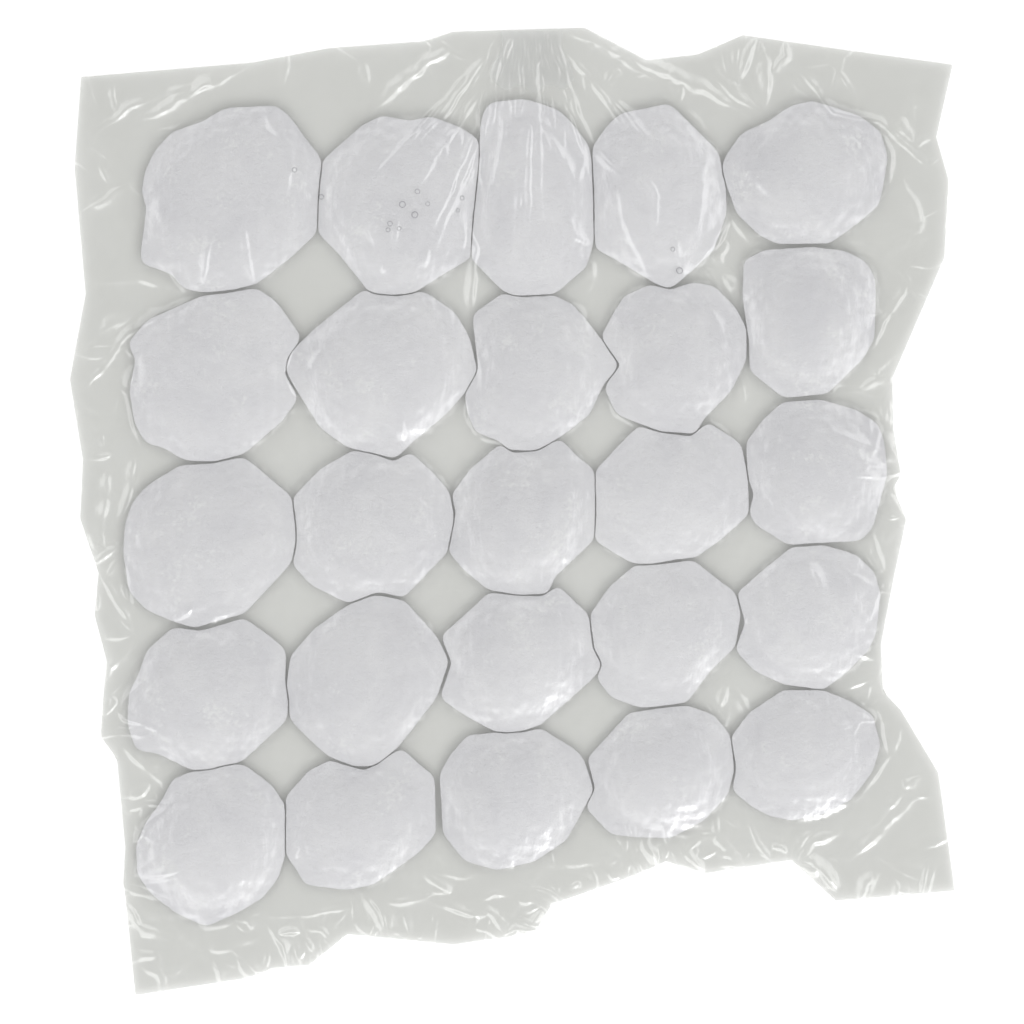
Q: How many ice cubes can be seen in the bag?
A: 25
